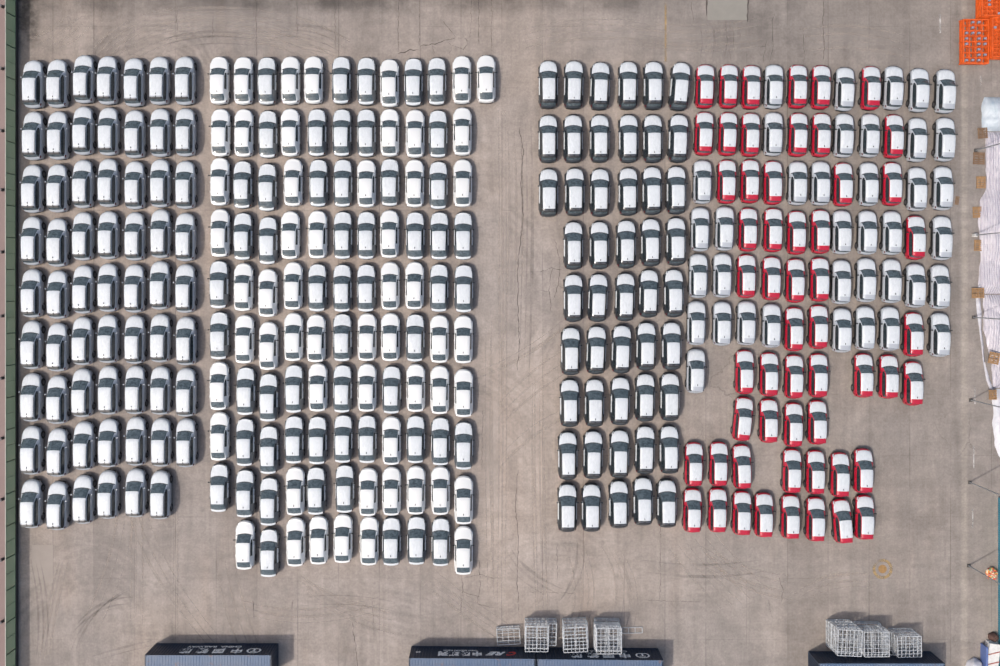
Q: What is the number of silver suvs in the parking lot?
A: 100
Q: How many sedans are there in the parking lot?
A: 110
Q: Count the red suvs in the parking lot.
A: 55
